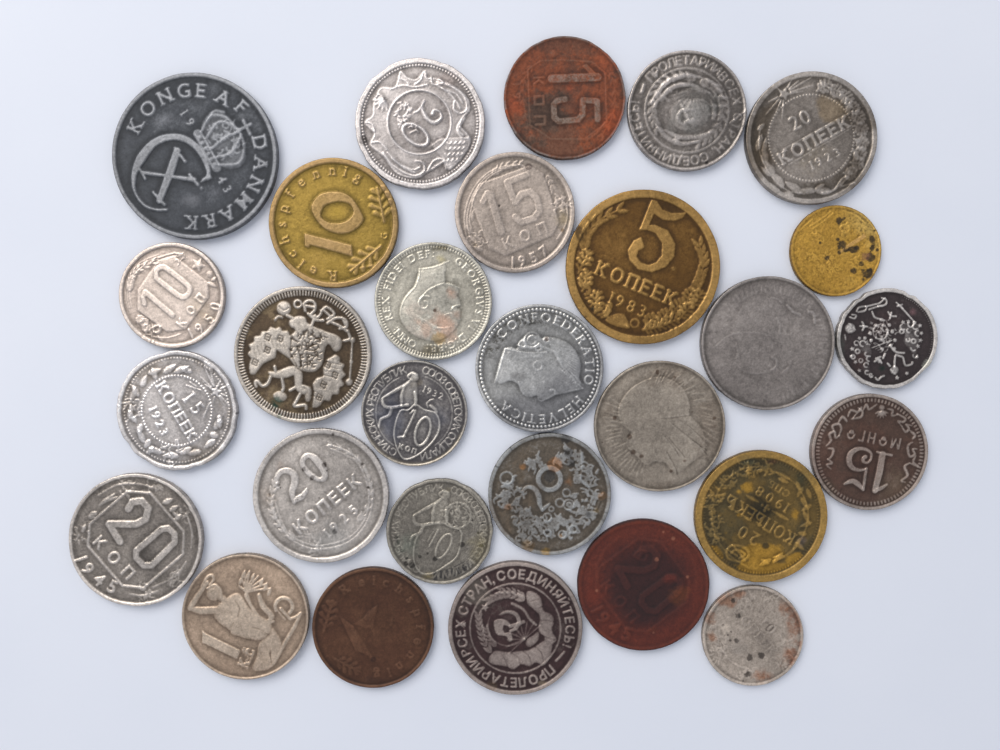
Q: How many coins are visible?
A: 29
